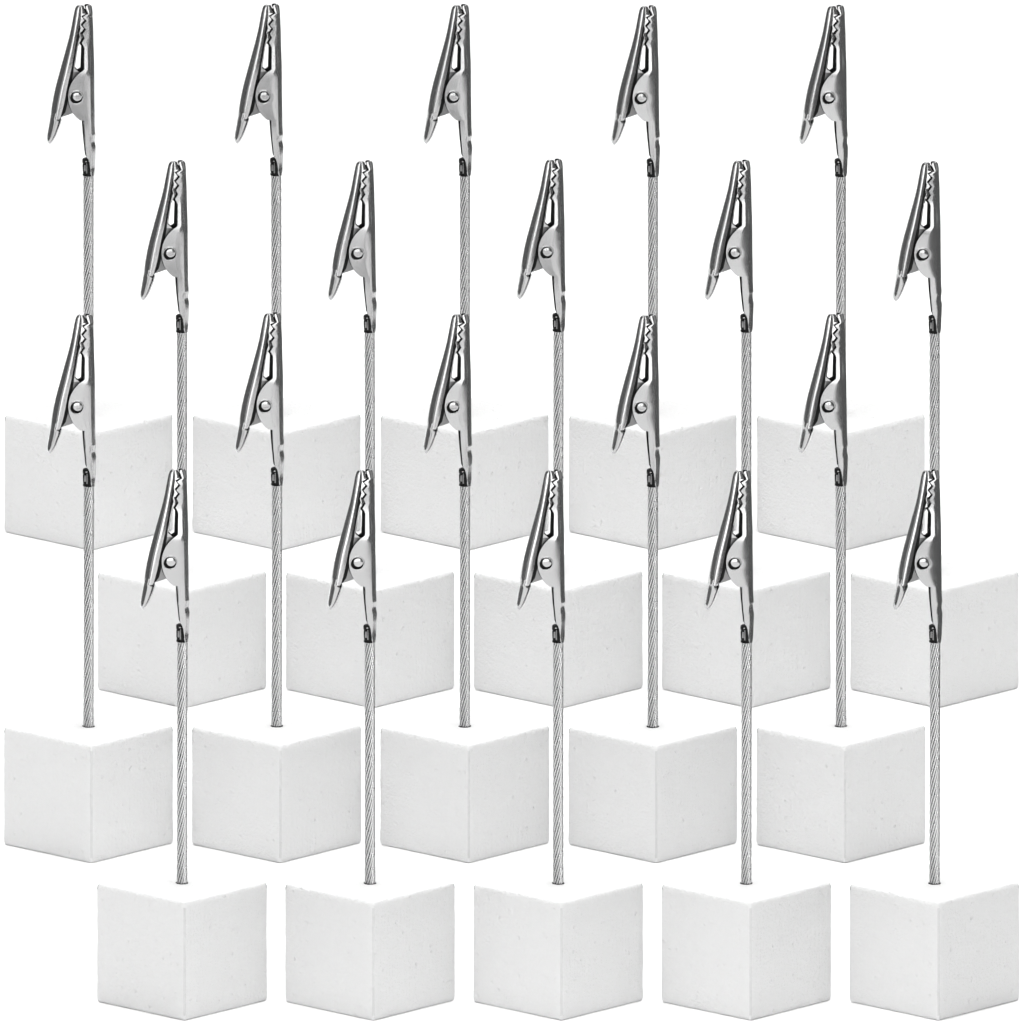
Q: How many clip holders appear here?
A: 20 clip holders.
